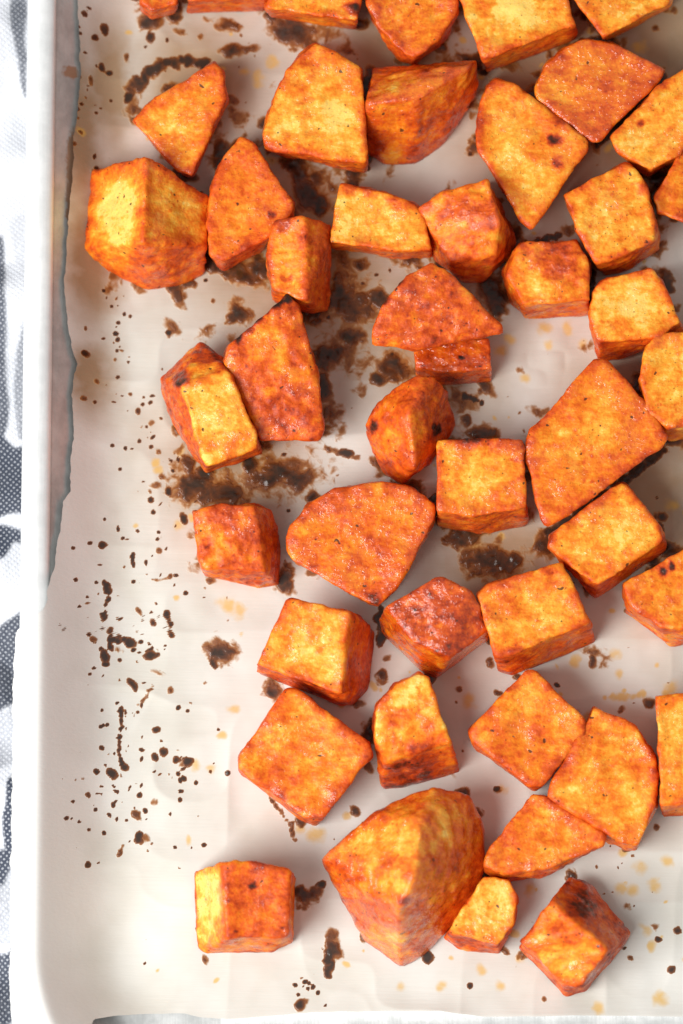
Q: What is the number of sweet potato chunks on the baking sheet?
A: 46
